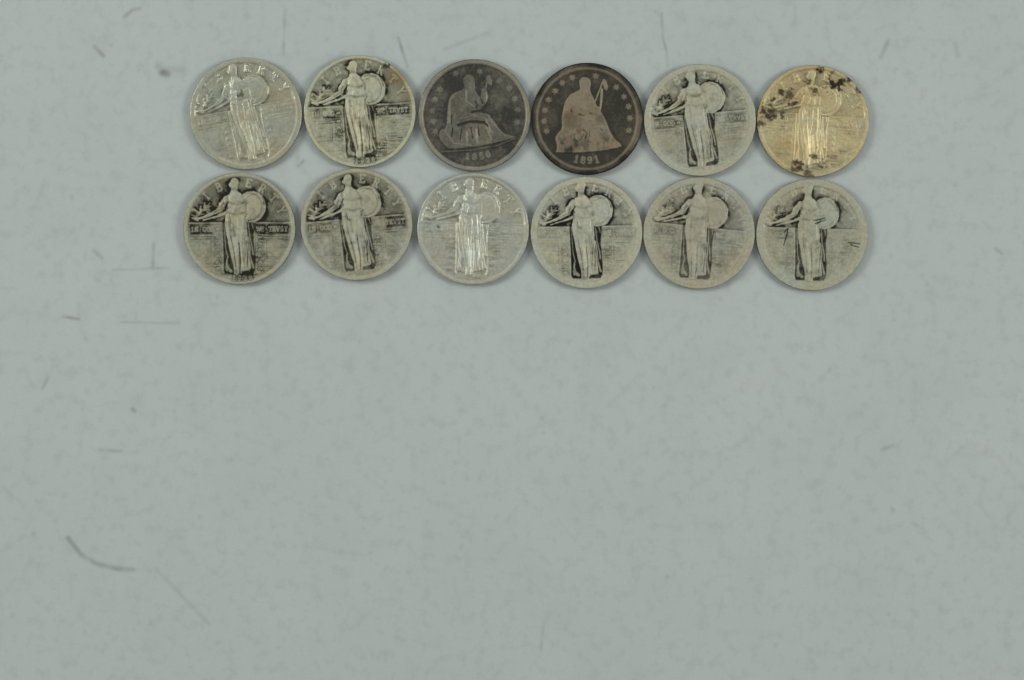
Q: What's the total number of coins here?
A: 12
